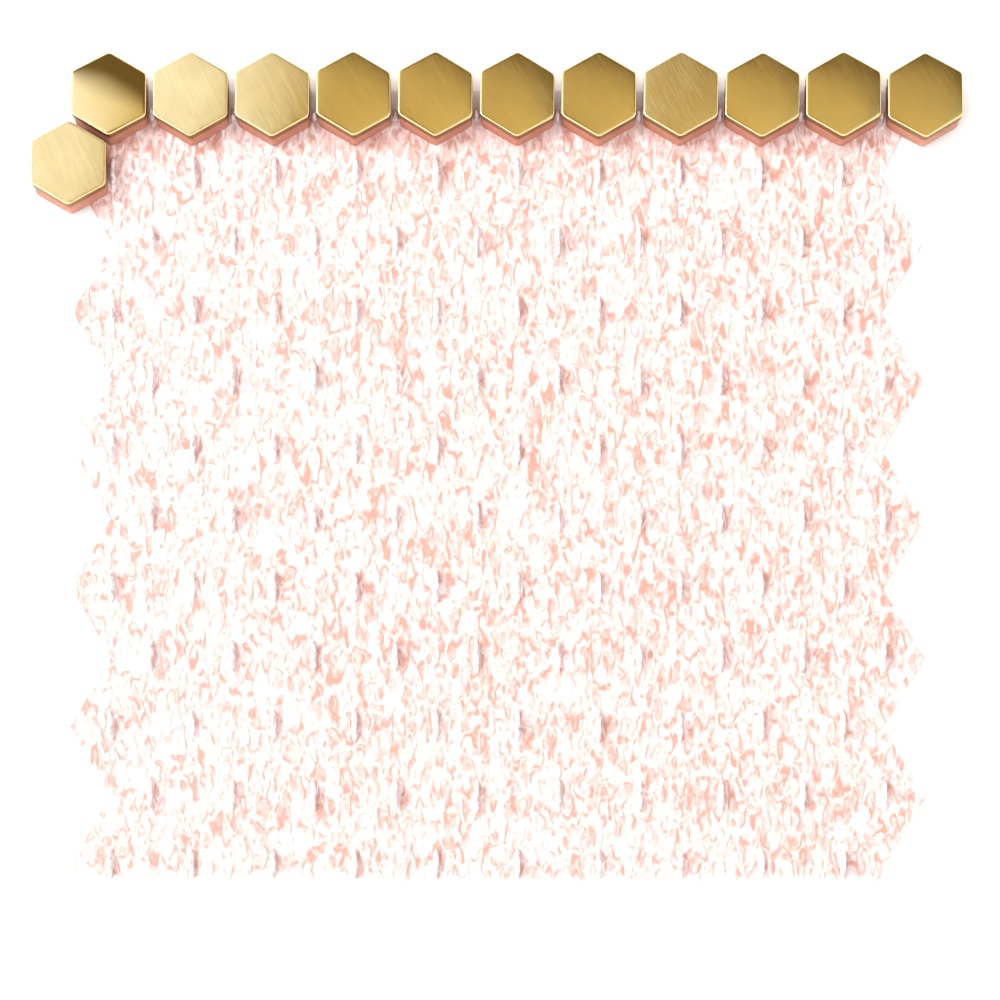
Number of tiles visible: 12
